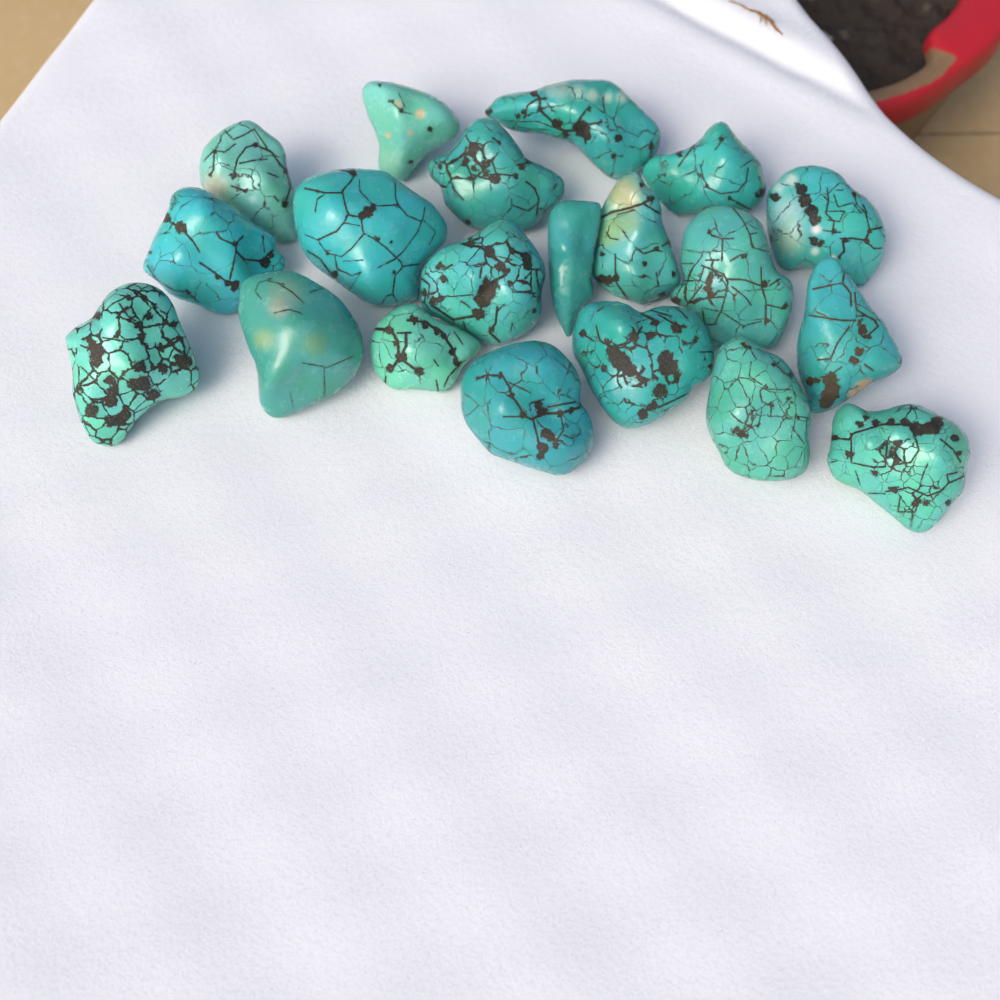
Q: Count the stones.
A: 20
